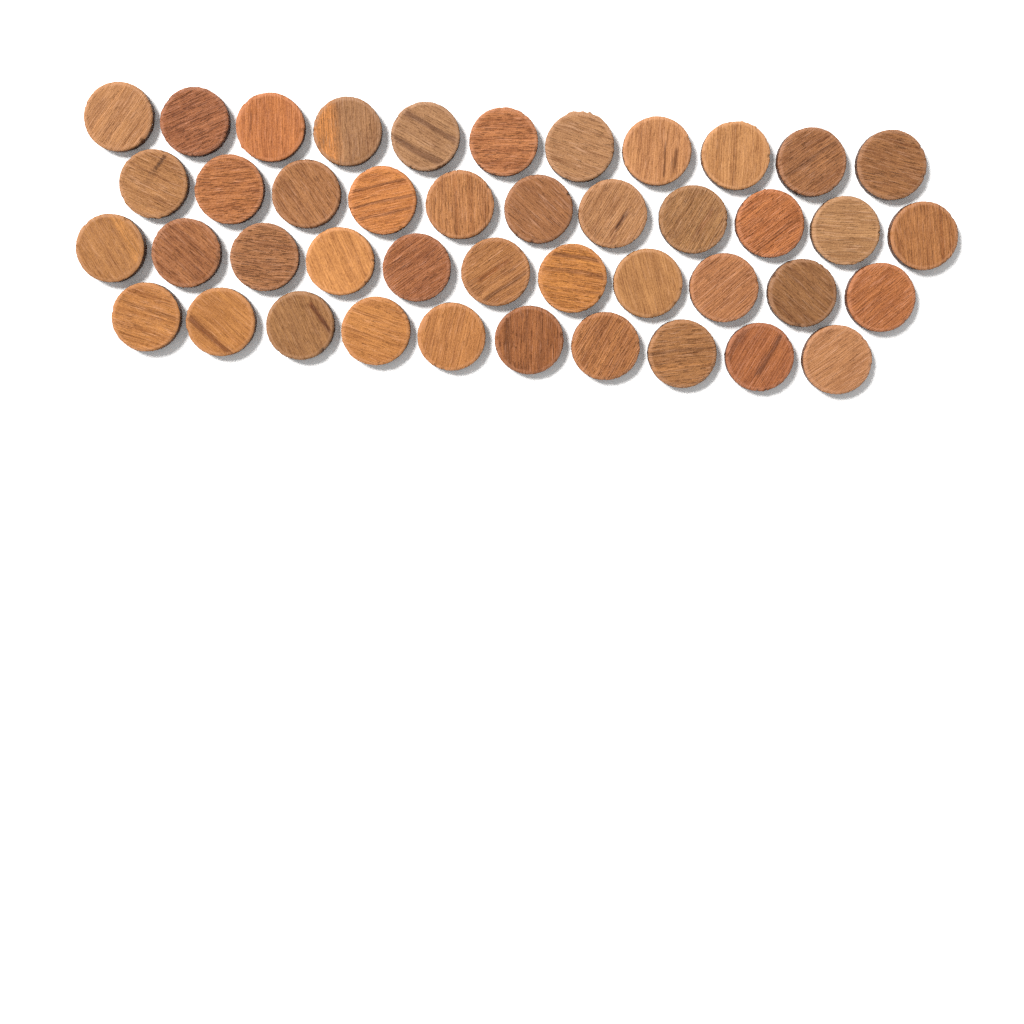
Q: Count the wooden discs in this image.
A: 43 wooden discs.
